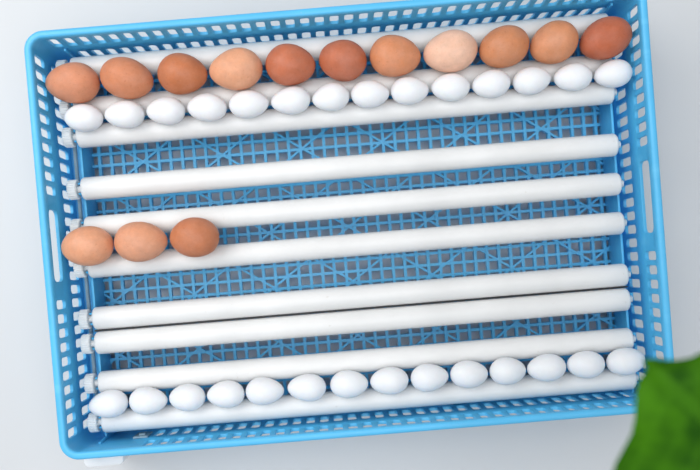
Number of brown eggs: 14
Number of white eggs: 28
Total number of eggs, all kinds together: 42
